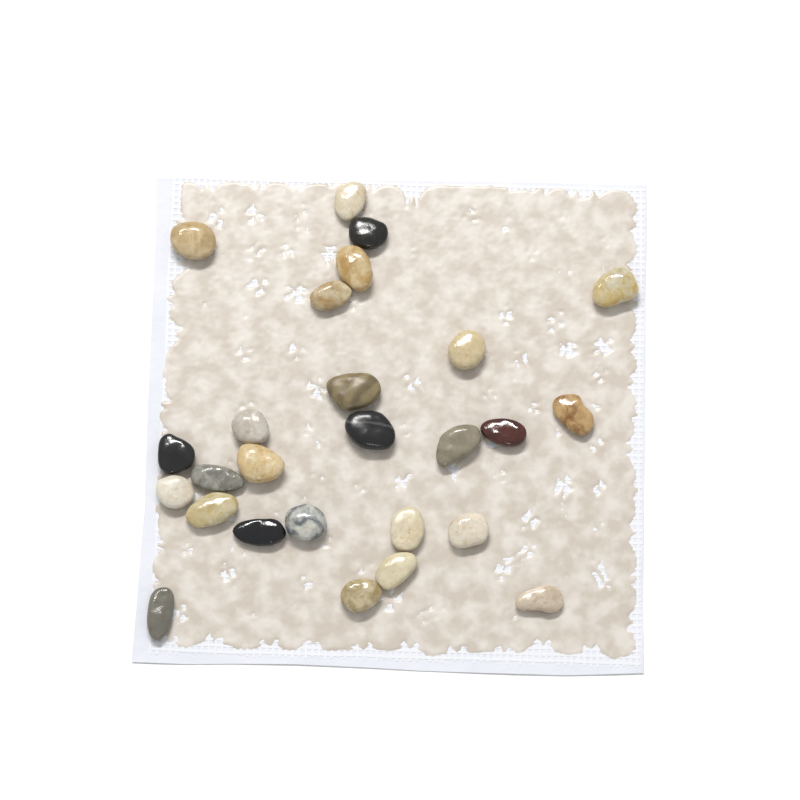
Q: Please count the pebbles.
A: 26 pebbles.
